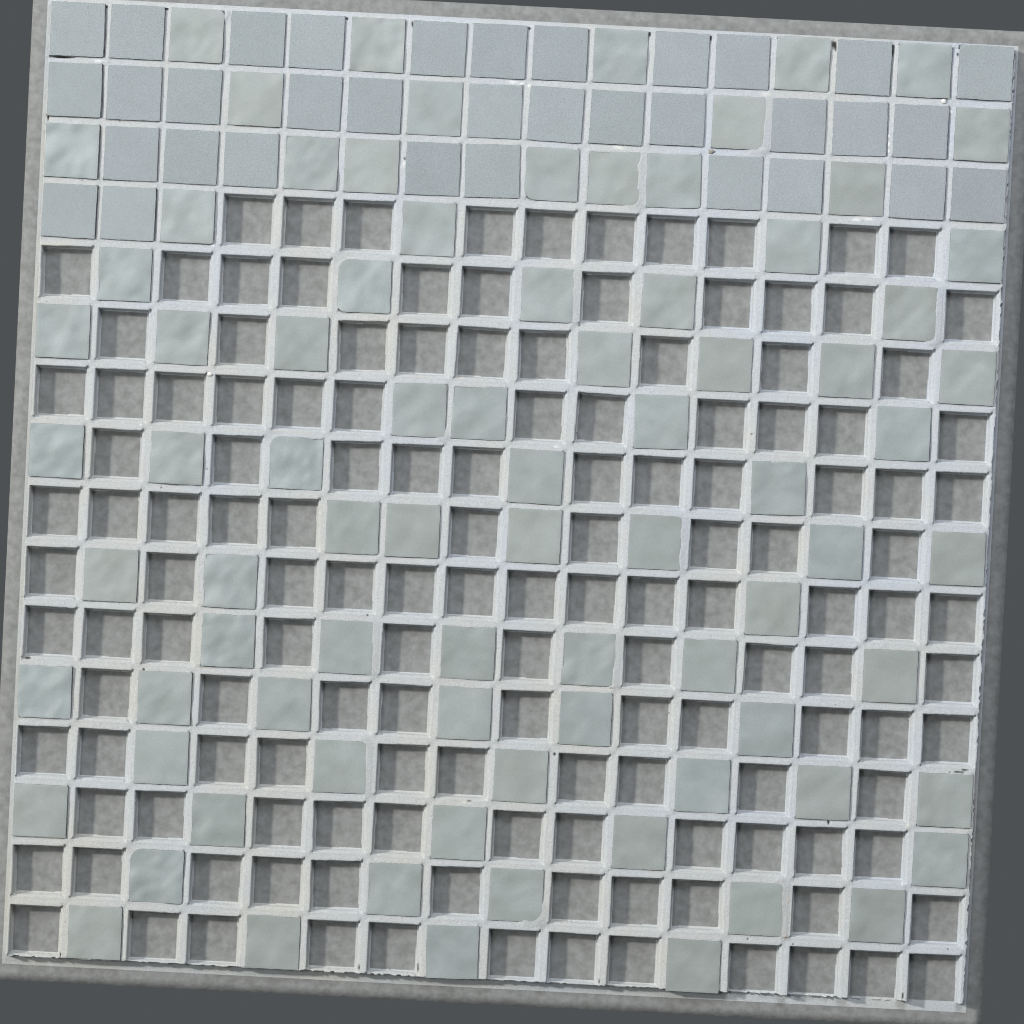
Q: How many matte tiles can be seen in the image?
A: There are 34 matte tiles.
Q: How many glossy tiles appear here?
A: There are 82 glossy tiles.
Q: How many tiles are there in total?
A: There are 116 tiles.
